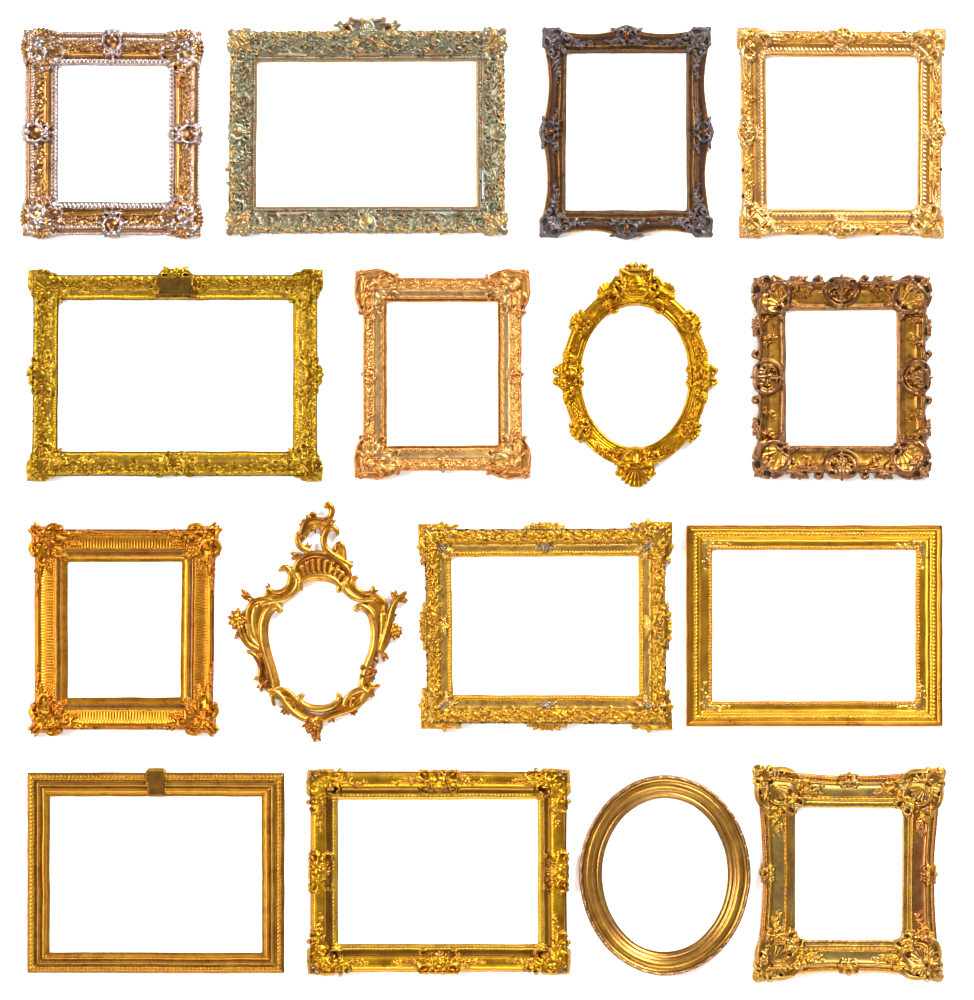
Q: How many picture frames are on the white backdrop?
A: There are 16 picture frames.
